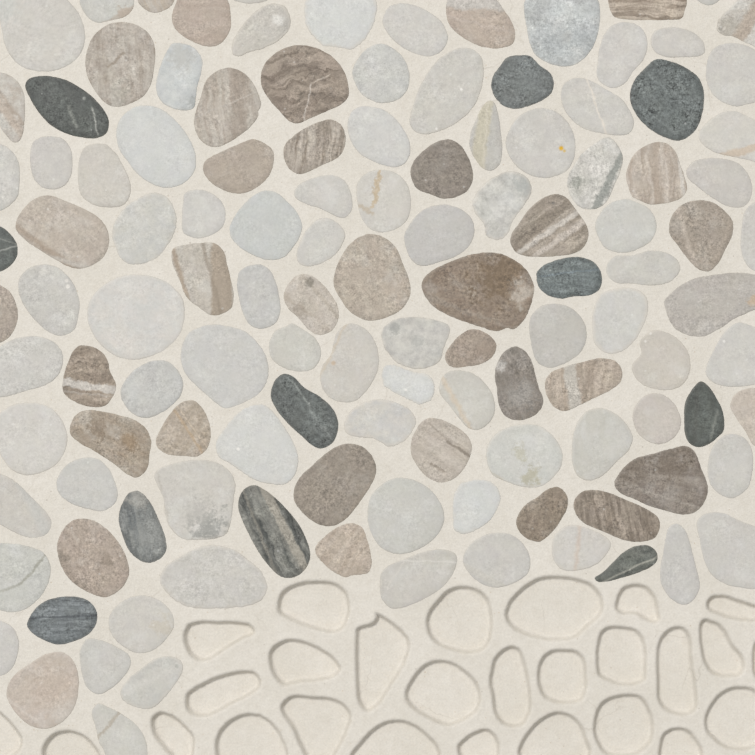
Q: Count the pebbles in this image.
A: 123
